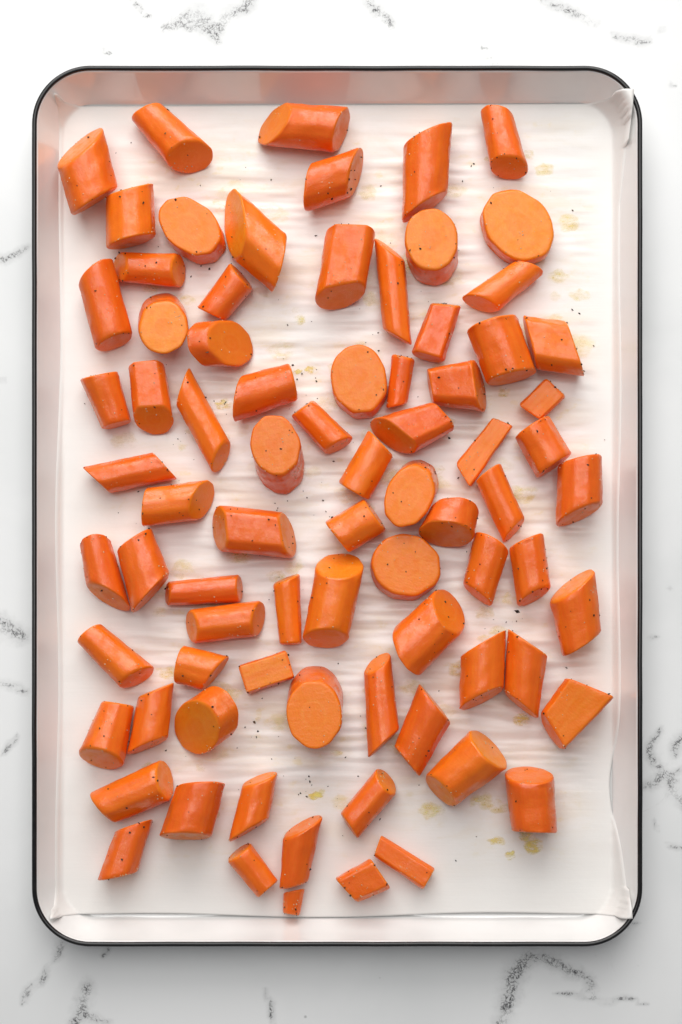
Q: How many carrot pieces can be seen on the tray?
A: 79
